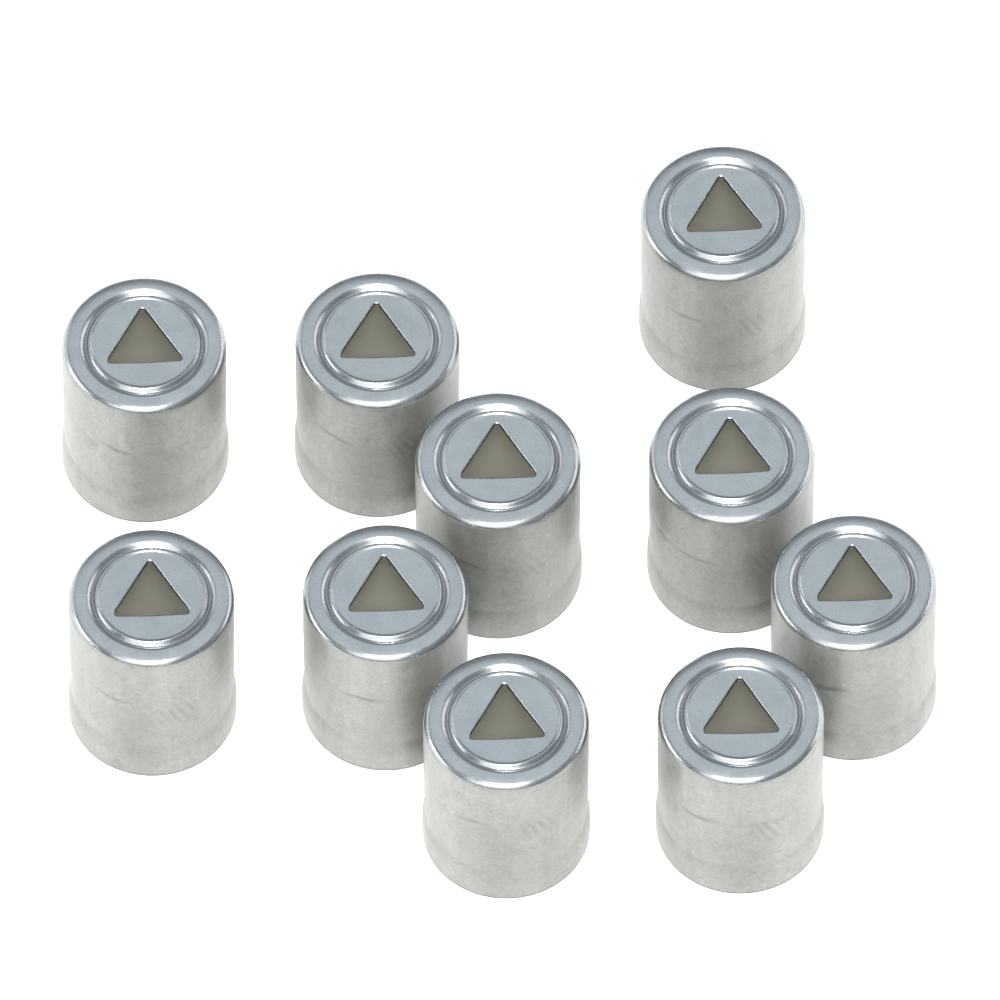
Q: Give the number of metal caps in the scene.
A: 10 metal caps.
